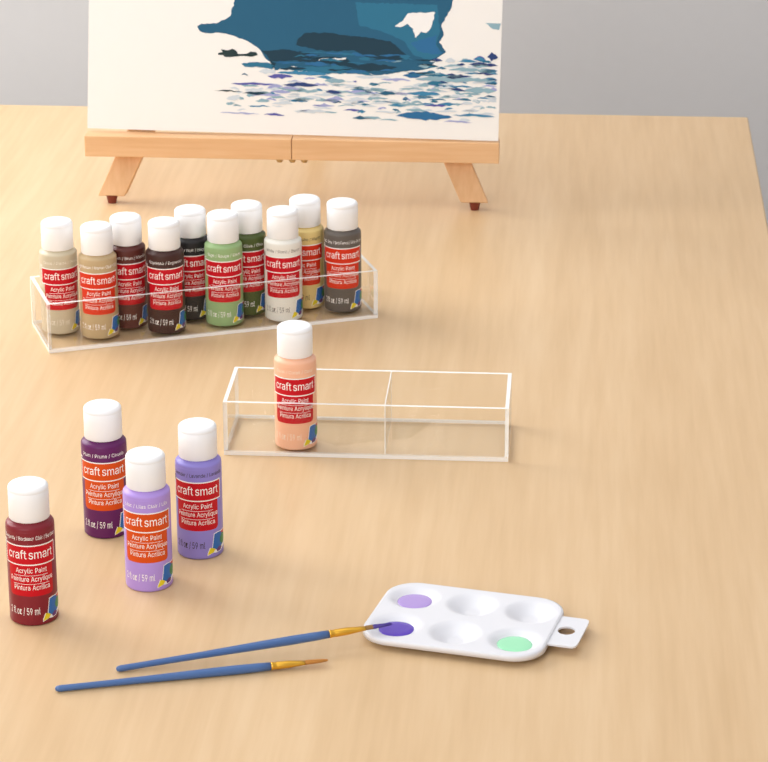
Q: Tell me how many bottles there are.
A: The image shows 15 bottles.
